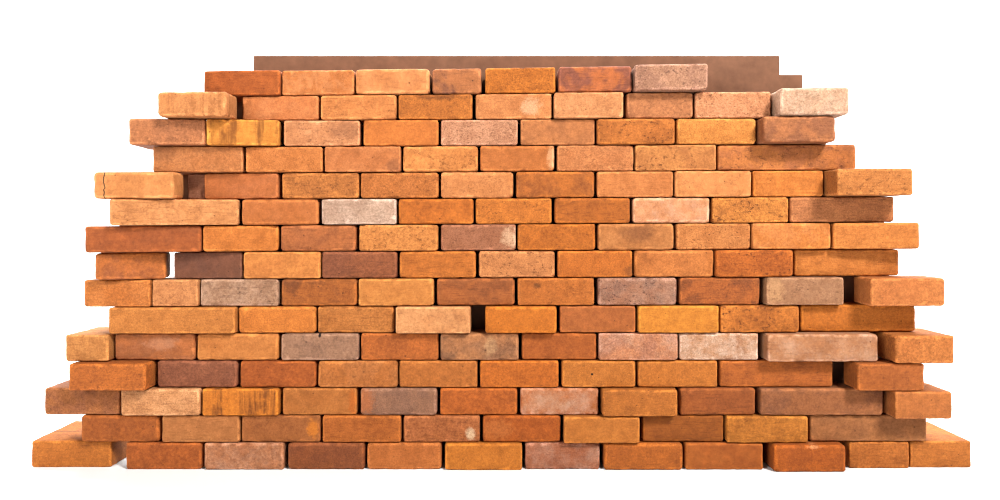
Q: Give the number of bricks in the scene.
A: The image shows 147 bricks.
